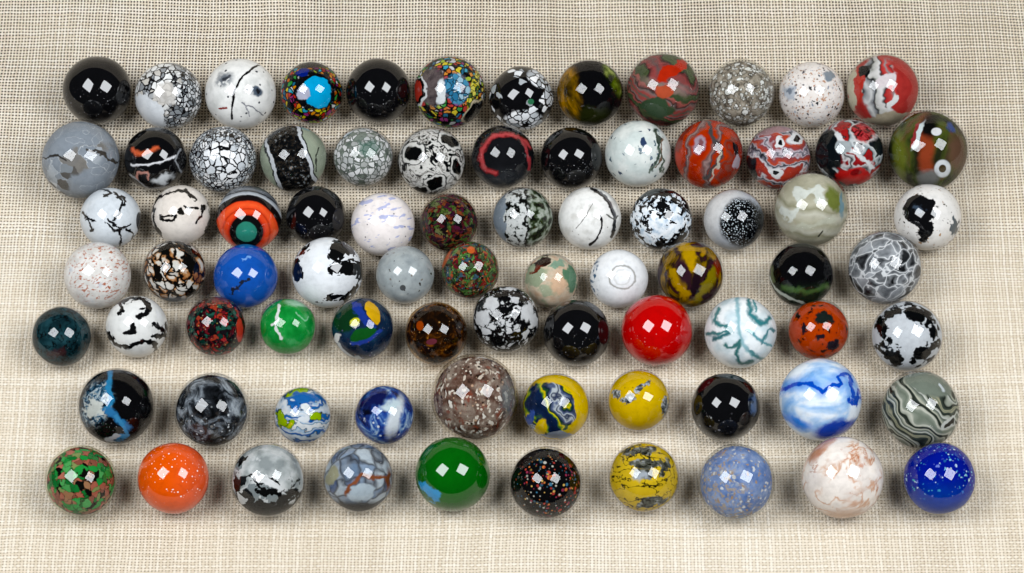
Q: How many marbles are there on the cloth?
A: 80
